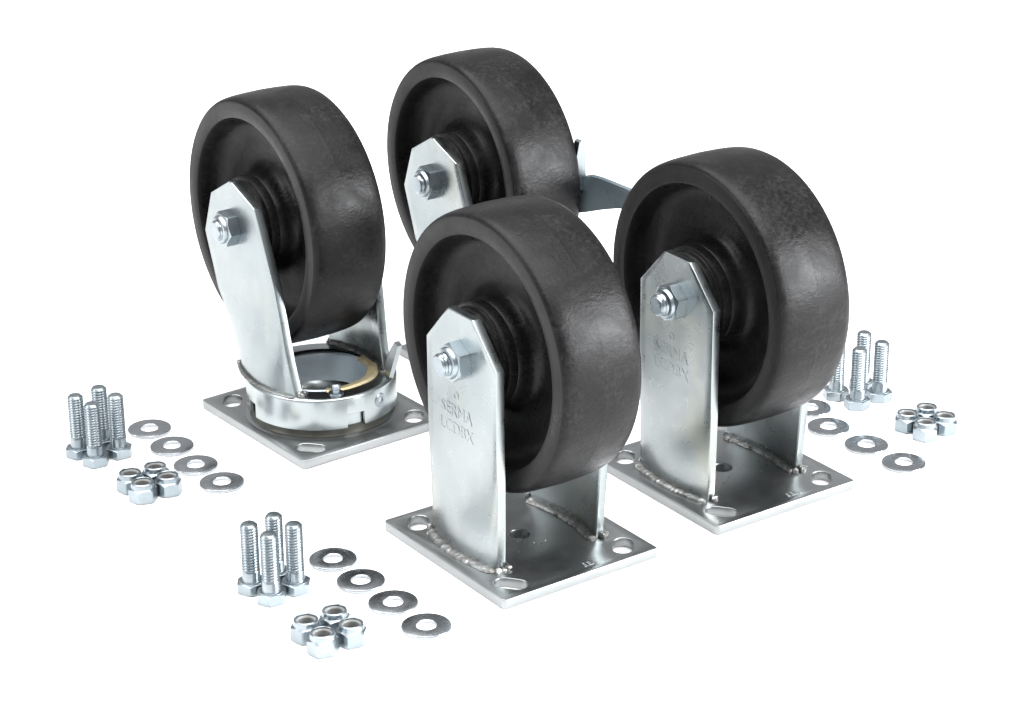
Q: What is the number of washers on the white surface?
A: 12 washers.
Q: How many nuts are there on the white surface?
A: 12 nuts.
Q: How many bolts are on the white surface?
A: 12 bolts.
